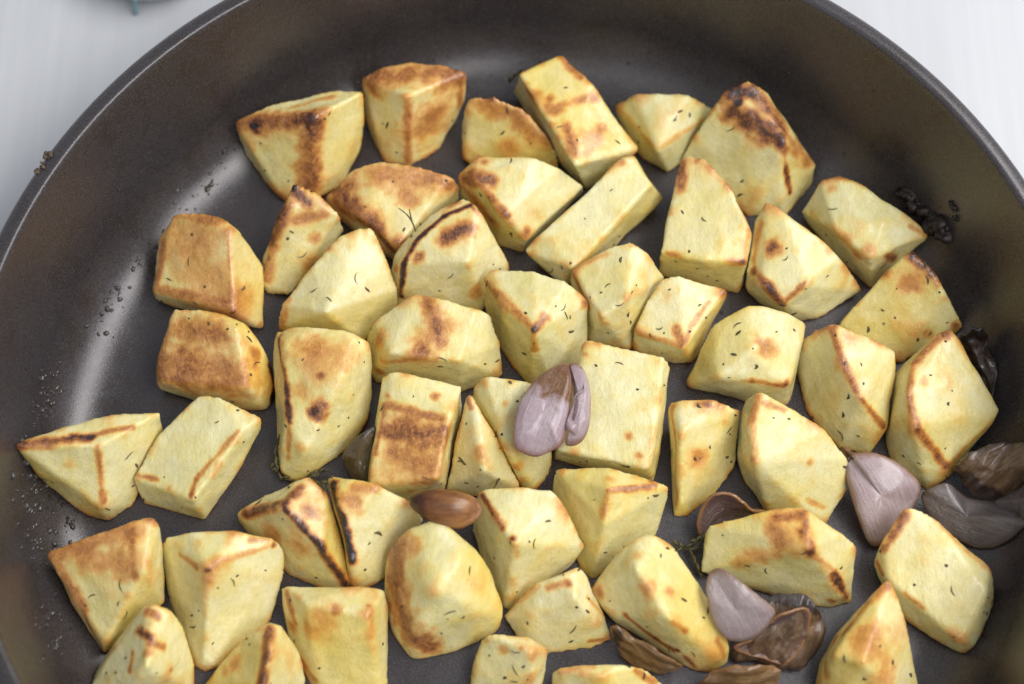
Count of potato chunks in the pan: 51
